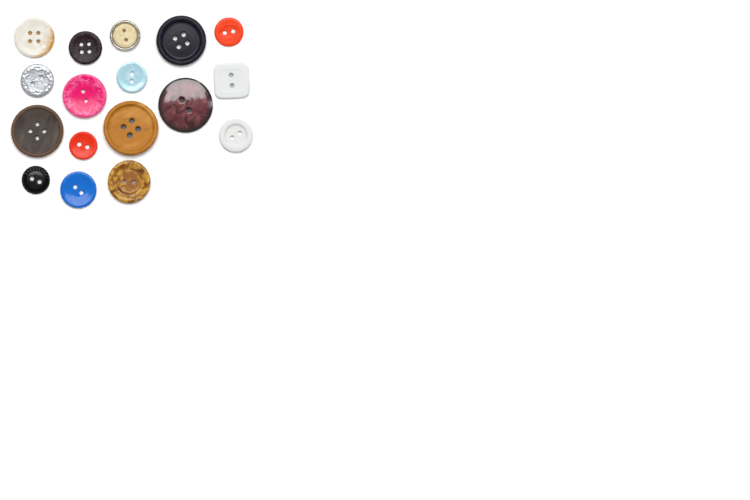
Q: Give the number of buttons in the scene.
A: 17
